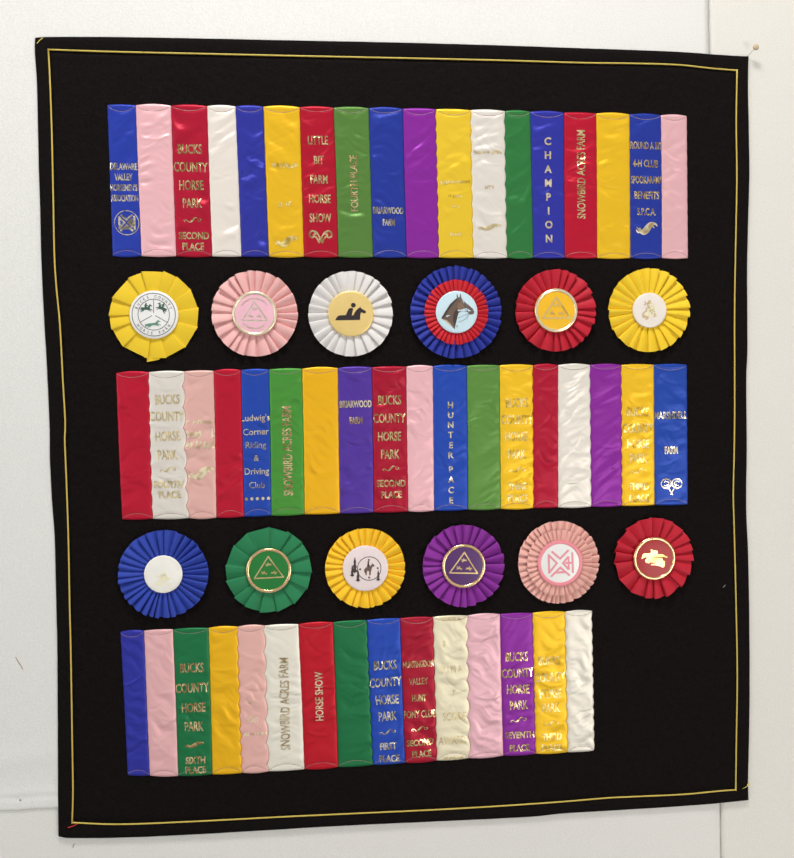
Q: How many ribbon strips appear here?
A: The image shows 51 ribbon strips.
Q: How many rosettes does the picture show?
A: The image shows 12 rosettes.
